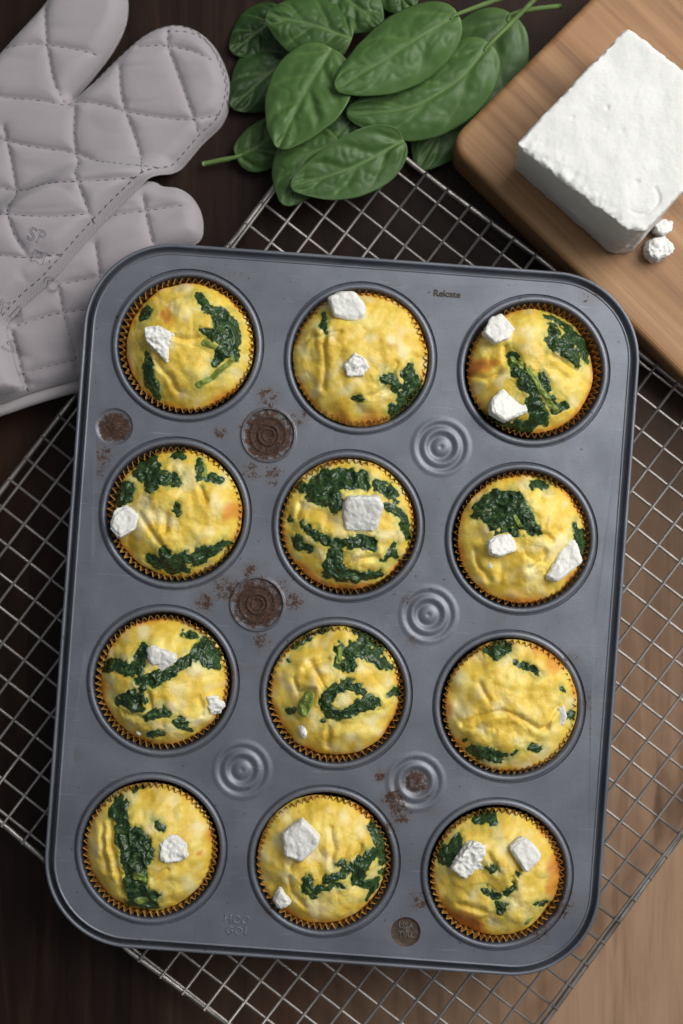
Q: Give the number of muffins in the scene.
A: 12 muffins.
